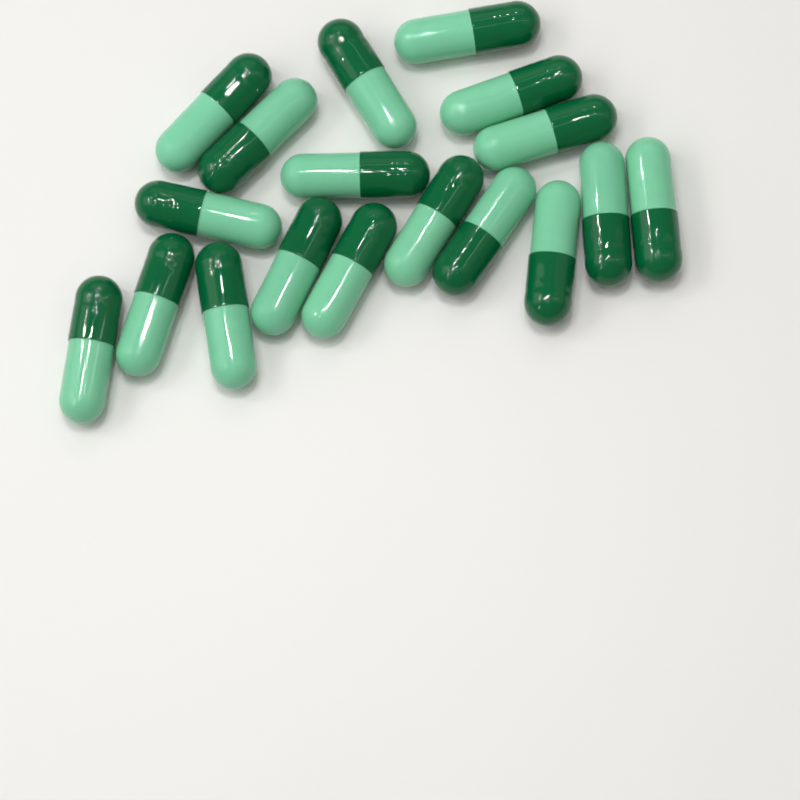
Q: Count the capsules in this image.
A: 18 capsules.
